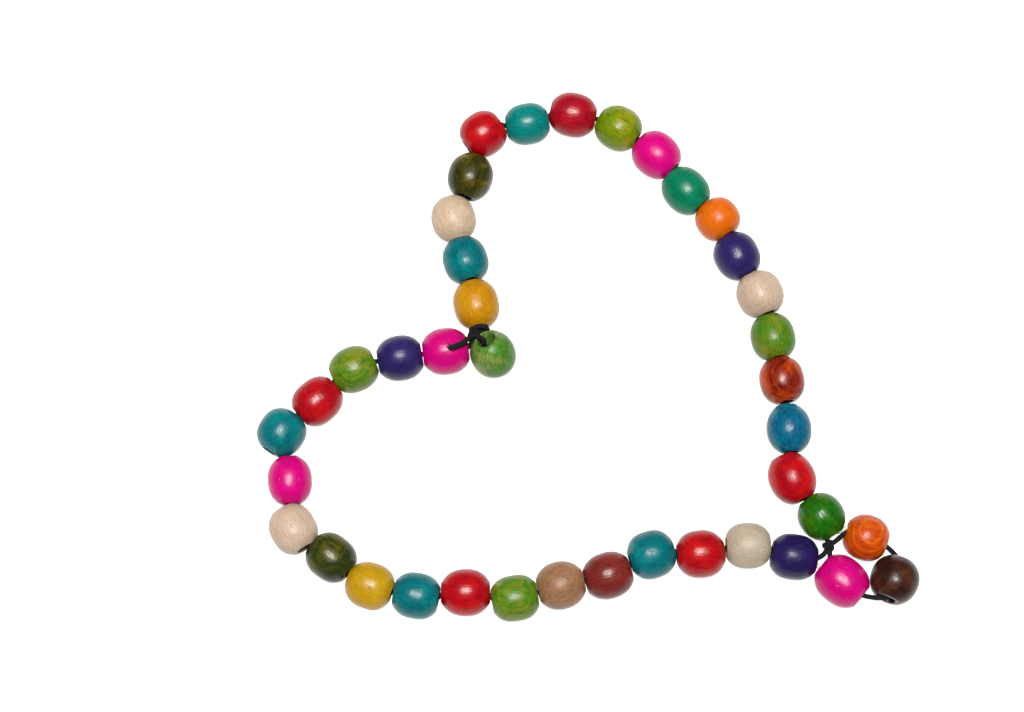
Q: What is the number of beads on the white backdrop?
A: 40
